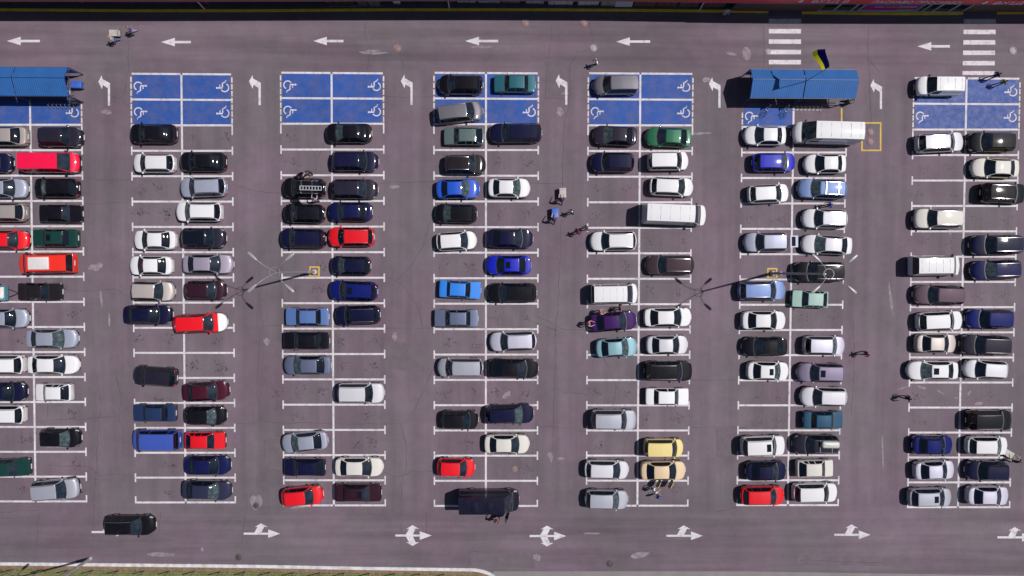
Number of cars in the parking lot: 147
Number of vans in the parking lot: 9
